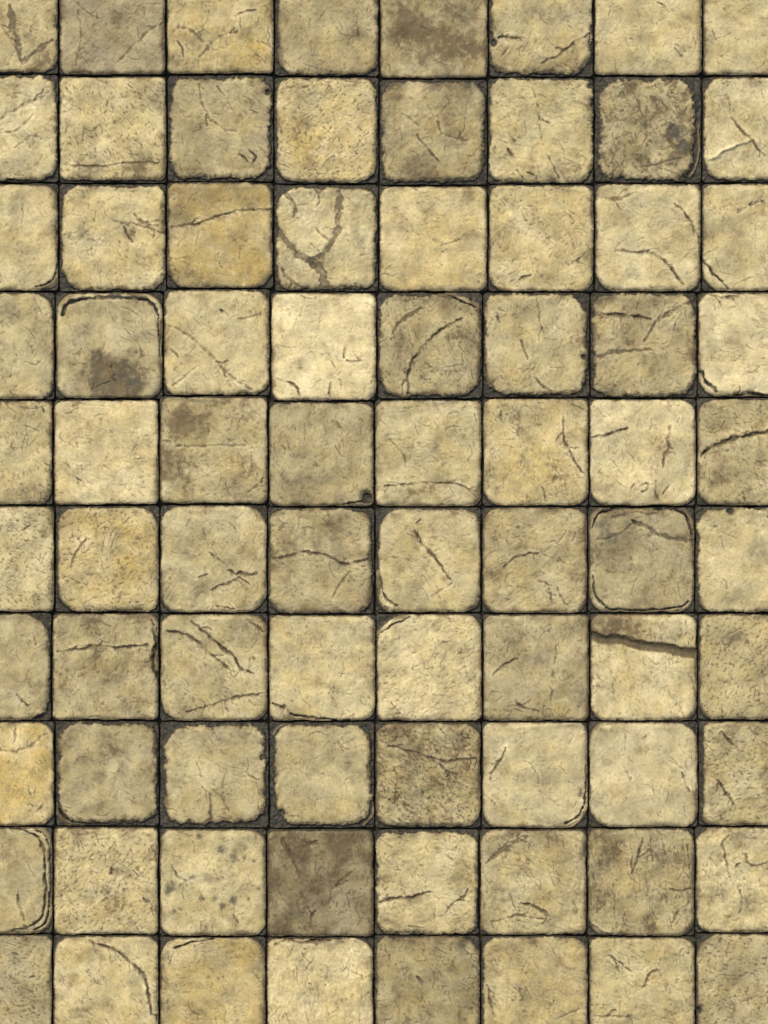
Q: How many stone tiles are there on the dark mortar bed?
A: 80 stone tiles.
